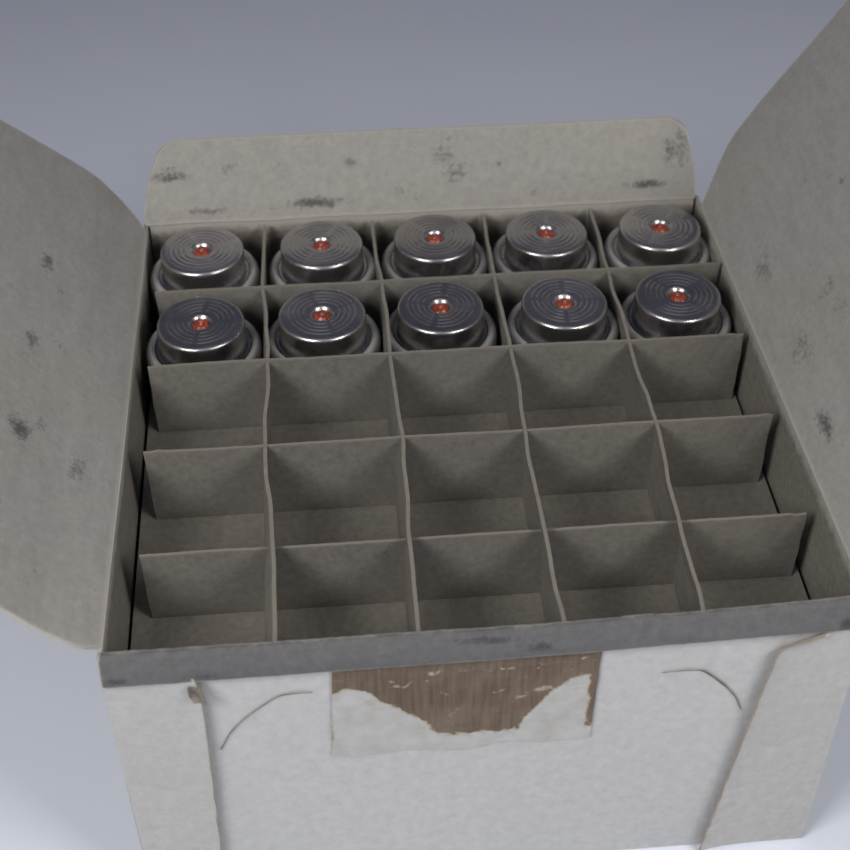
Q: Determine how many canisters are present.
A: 10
